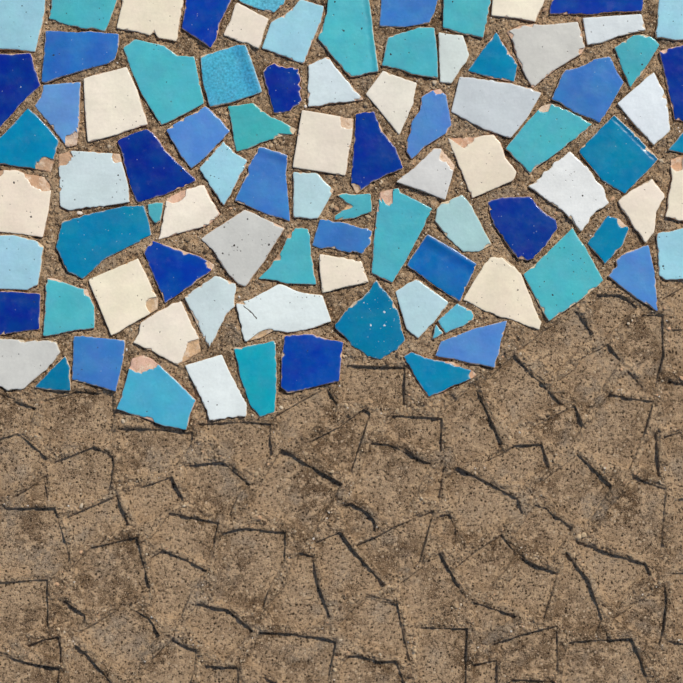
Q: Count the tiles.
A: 90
